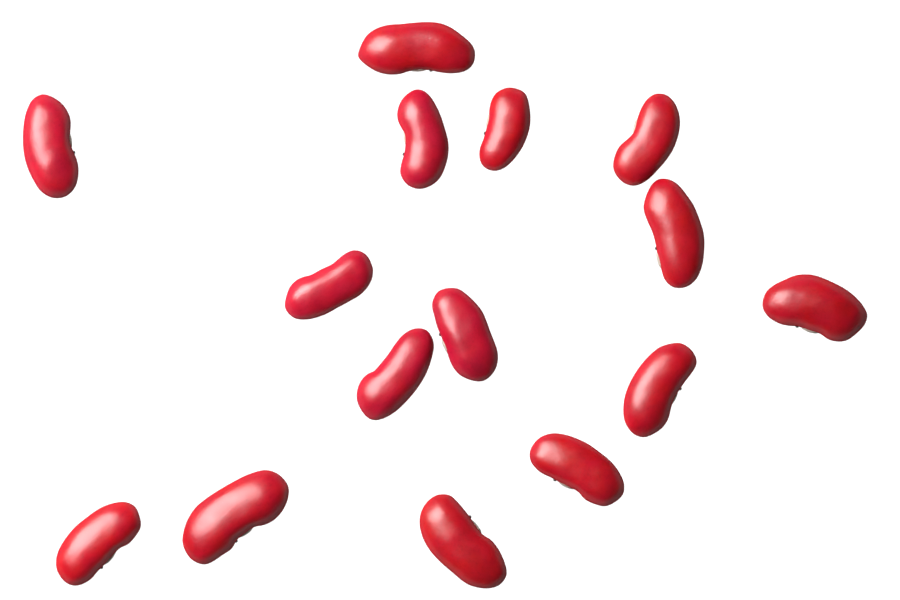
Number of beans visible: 15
